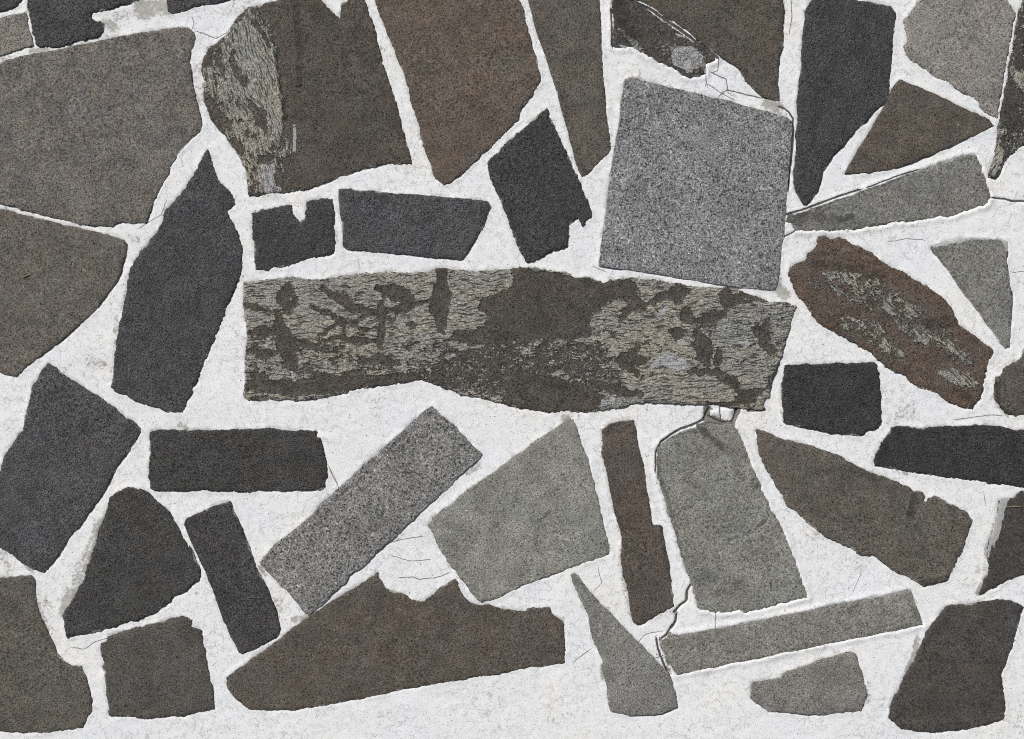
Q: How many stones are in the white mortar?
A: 44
